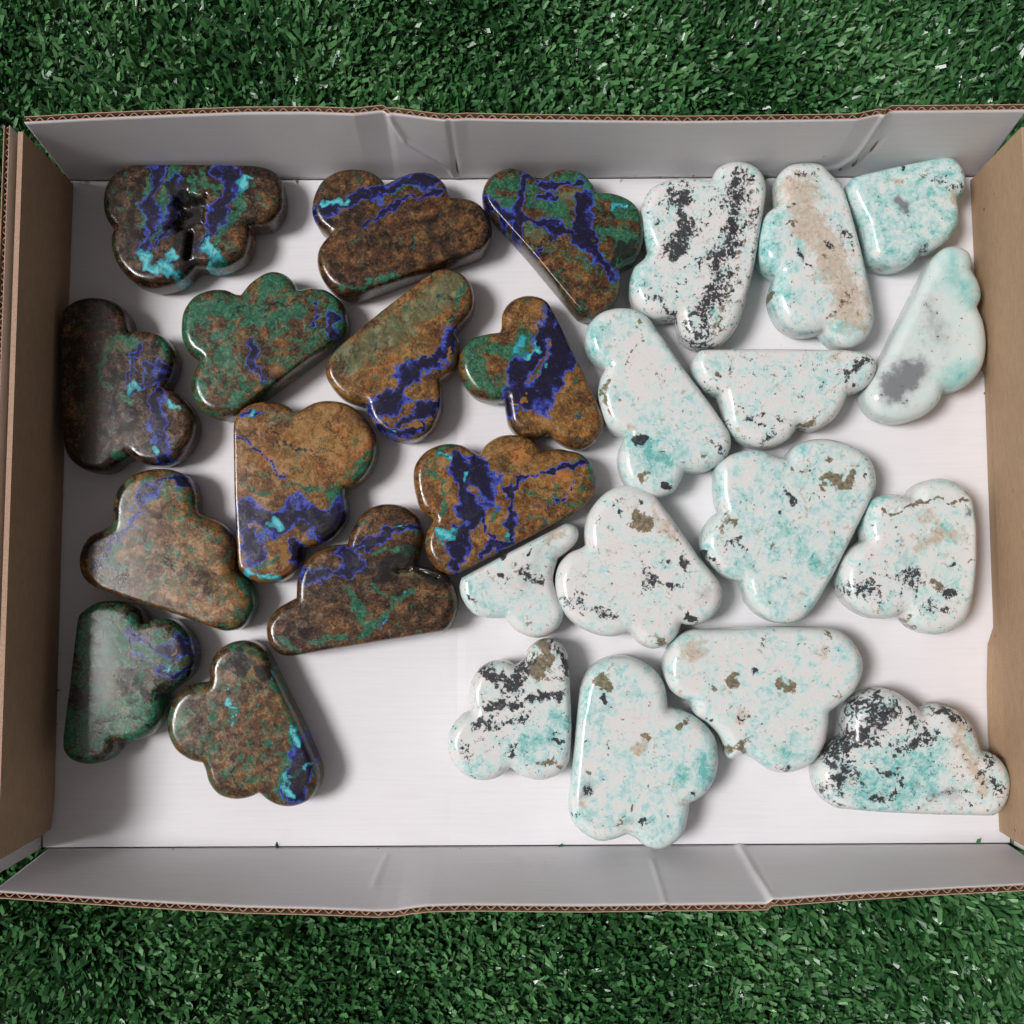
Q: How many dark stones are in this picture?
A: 13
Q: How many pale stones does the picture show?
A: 14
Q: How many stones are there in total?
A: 27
